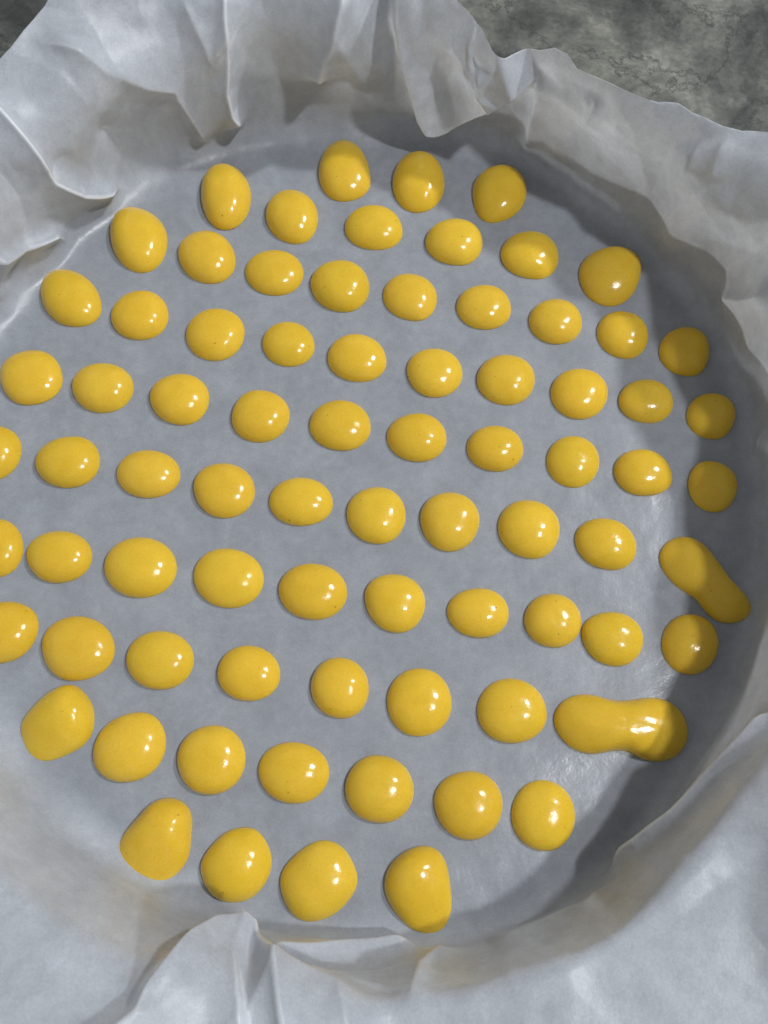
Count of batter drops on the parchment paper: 77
